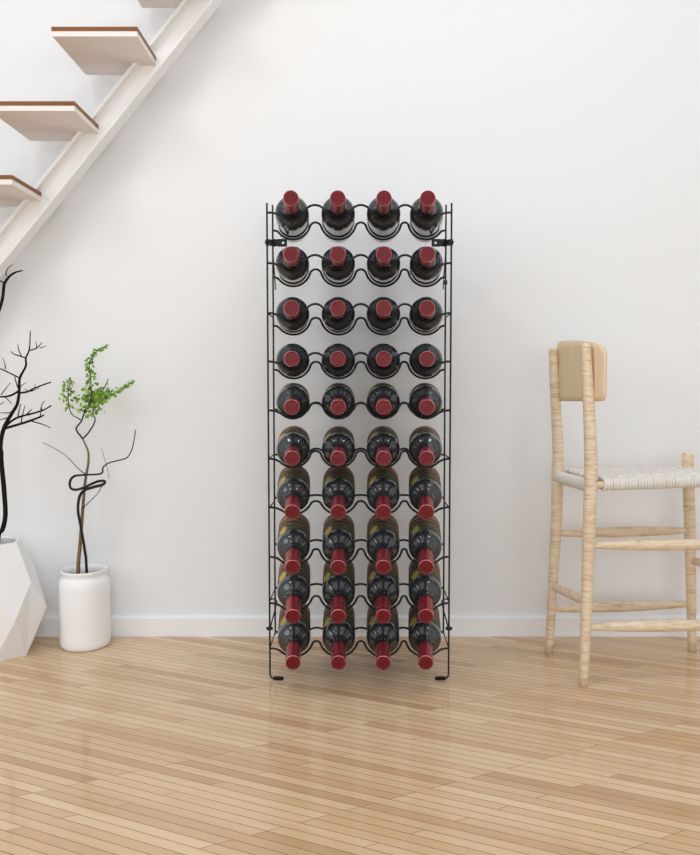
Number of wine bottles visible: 40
